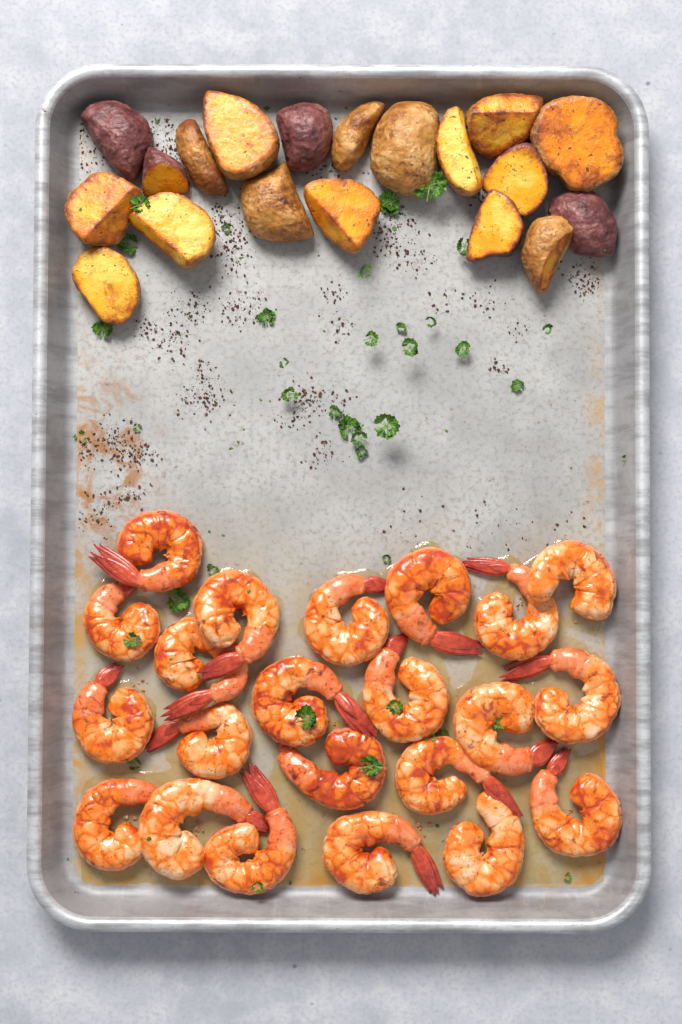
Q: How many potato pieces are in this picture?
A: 19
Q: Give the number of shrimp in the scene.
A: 22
